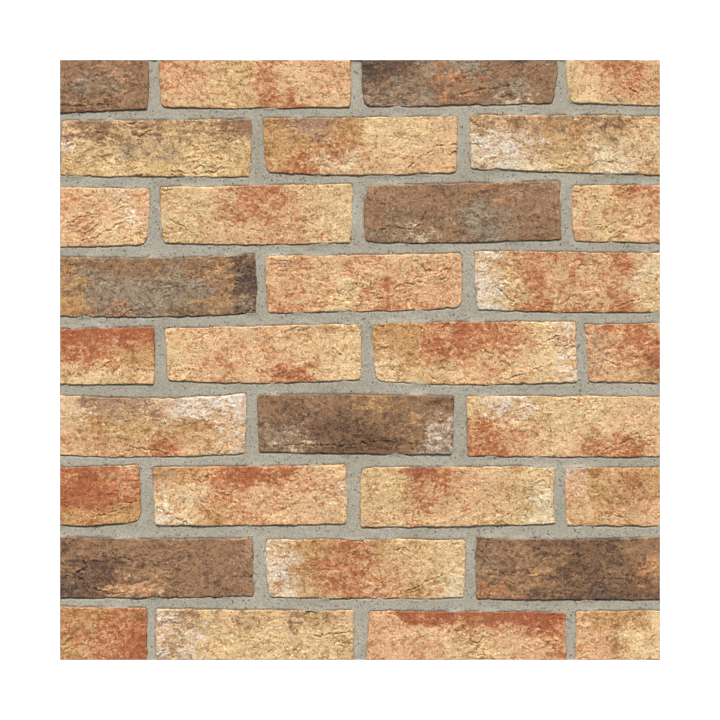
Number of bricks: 32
